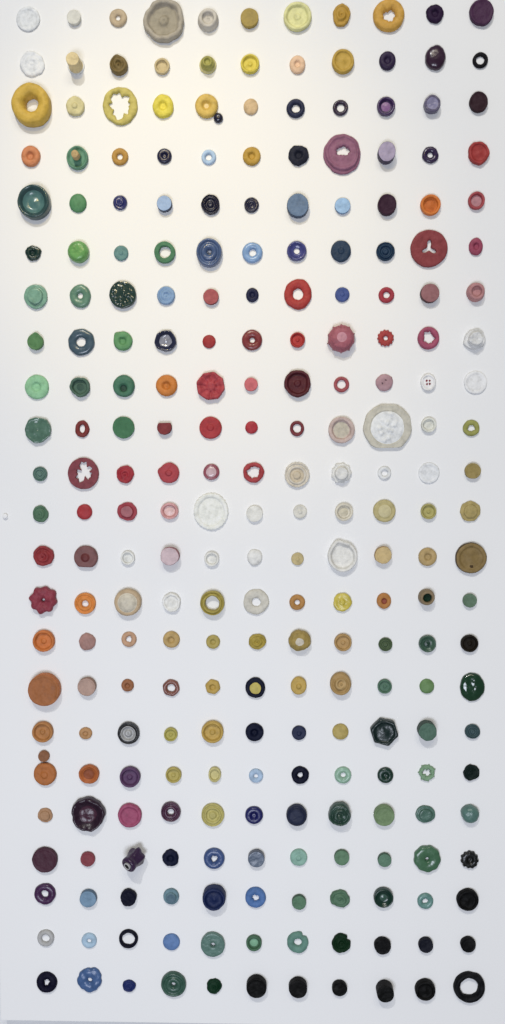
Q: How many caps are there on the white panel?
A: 198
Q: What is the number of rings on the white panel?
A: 56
